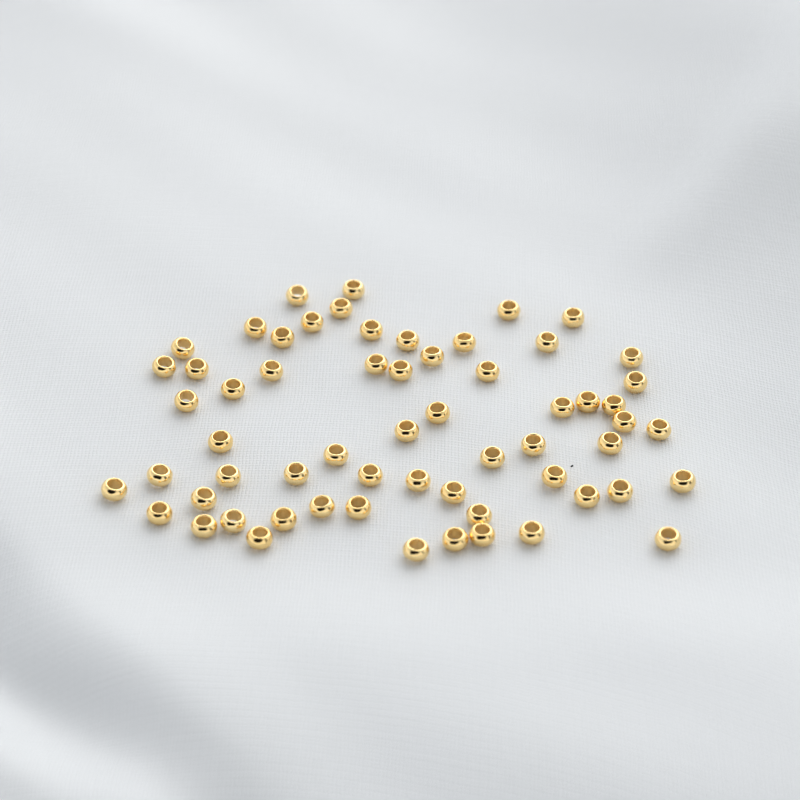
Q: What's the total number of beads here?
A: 61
